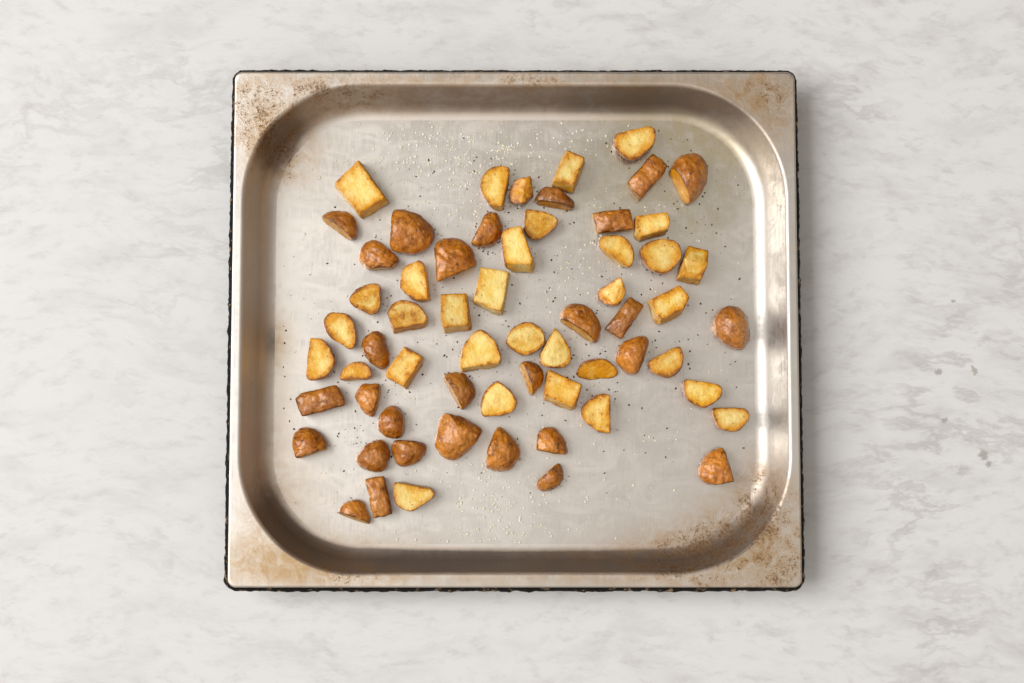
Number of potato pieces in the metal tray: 62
